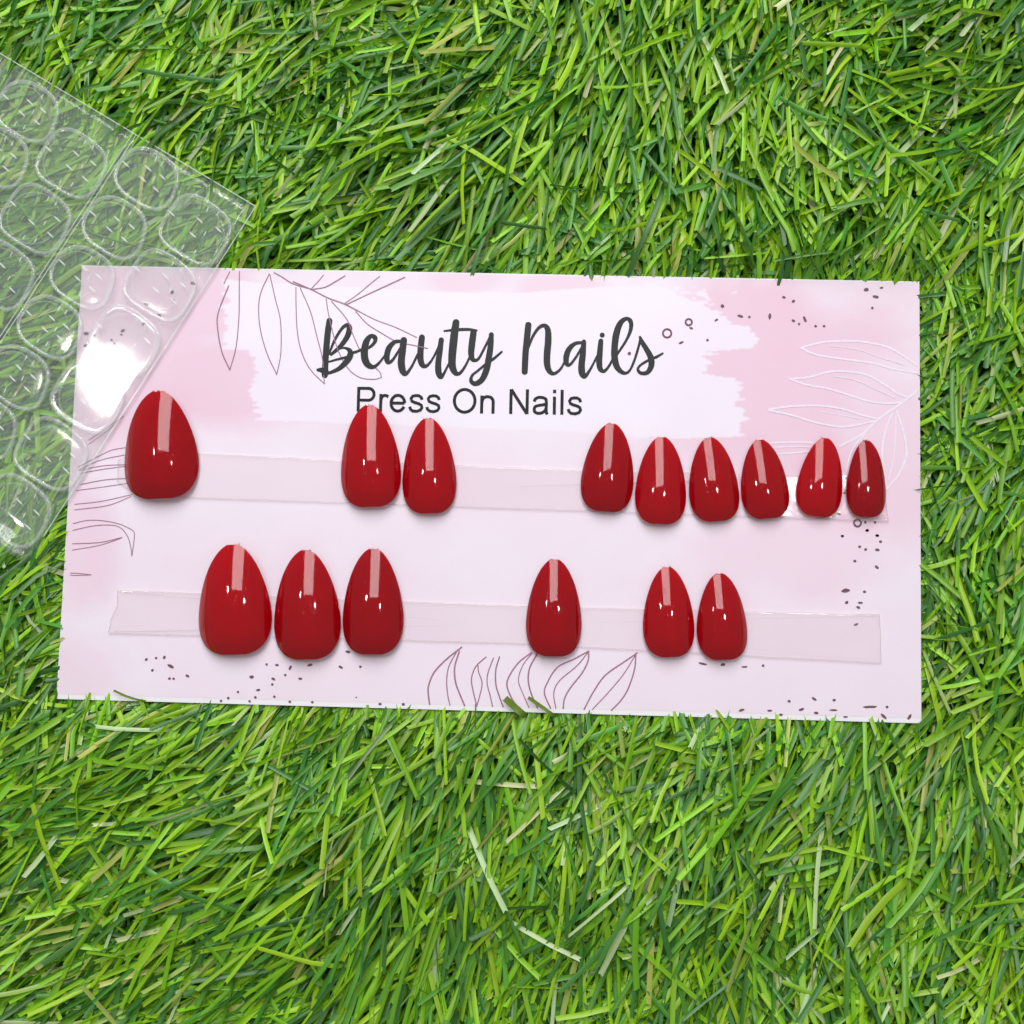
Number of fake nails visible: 15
